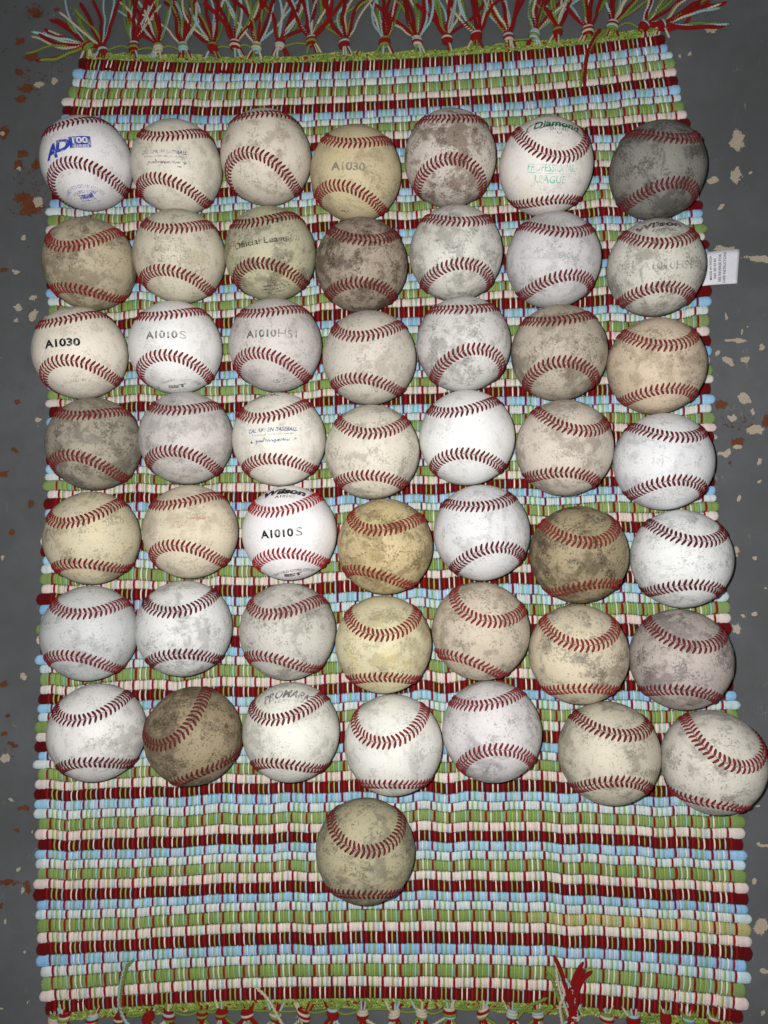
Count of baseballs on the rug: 50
